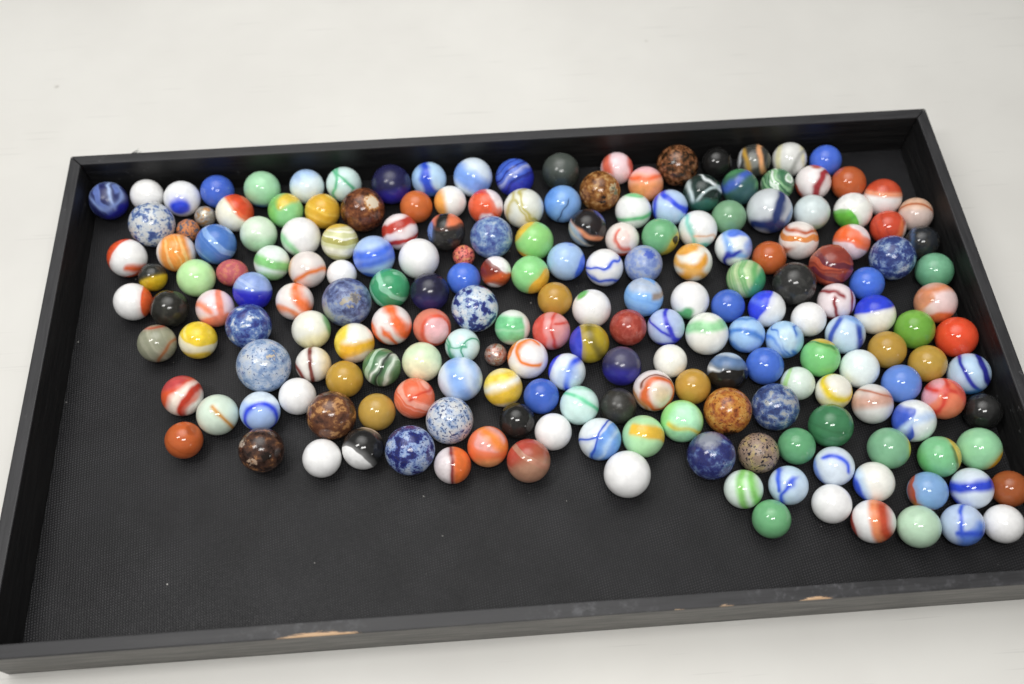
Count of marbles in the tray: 200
